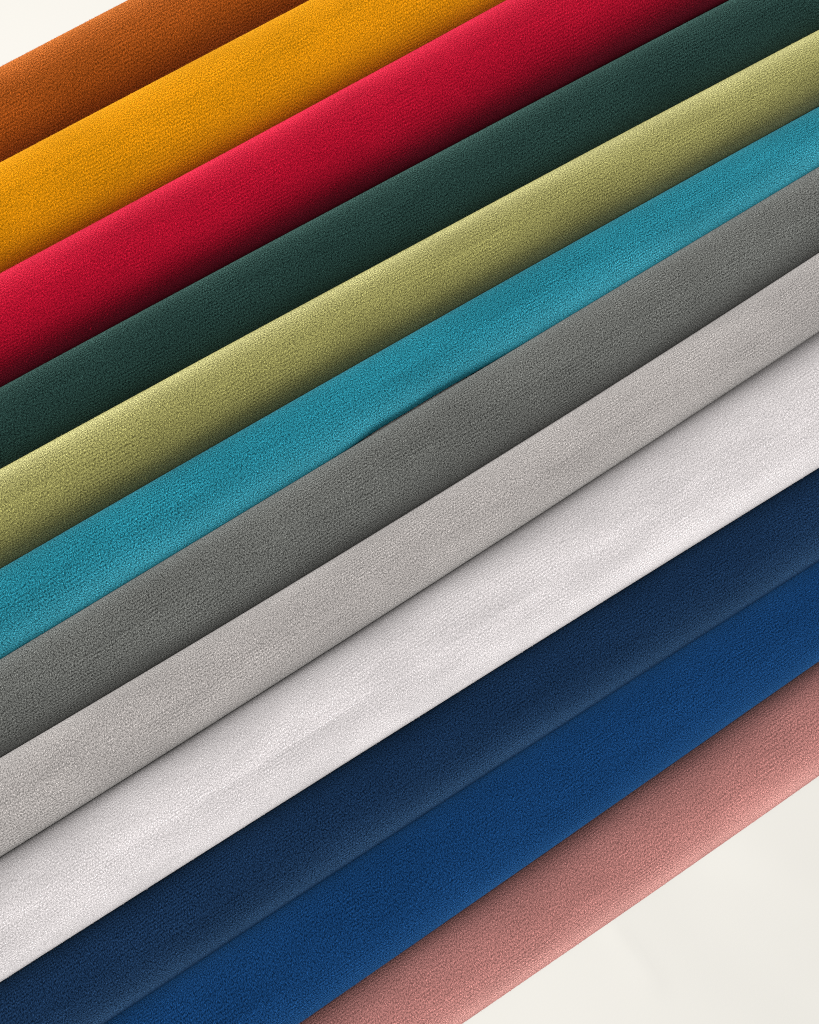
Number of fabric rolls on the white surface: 12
